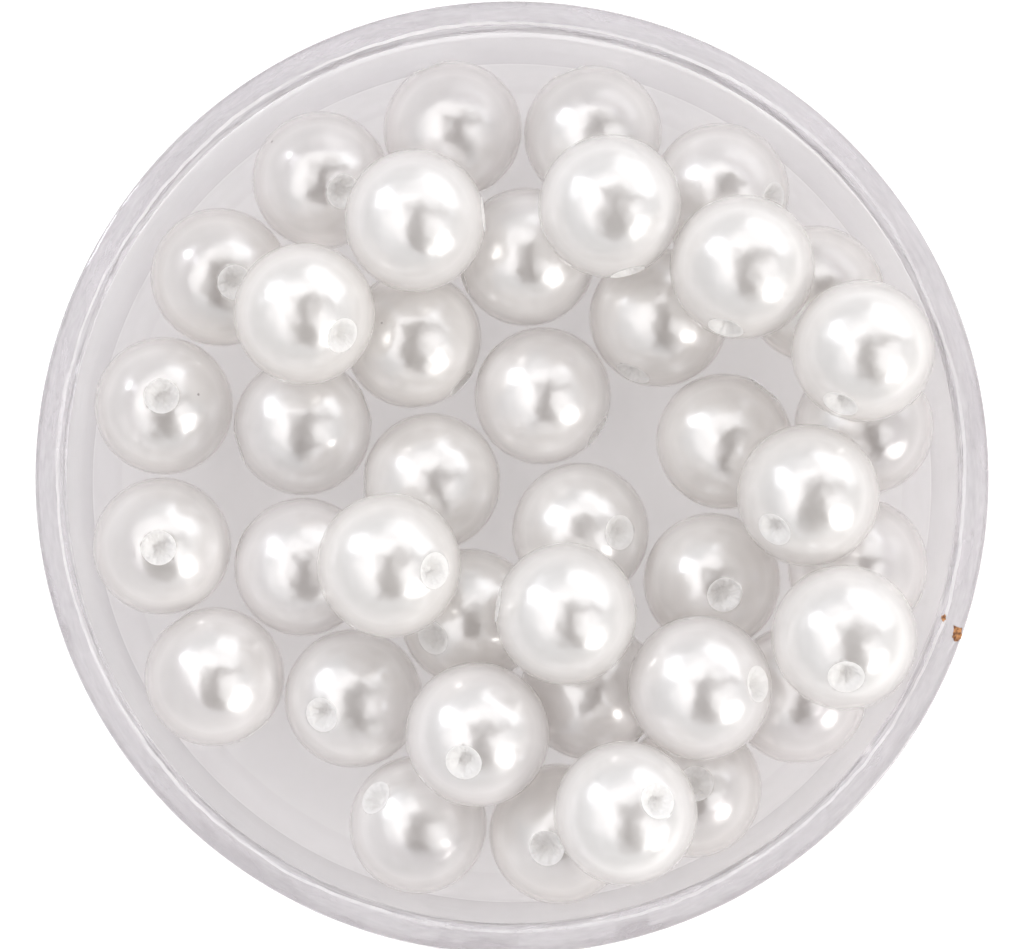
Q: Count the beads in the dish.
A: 40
